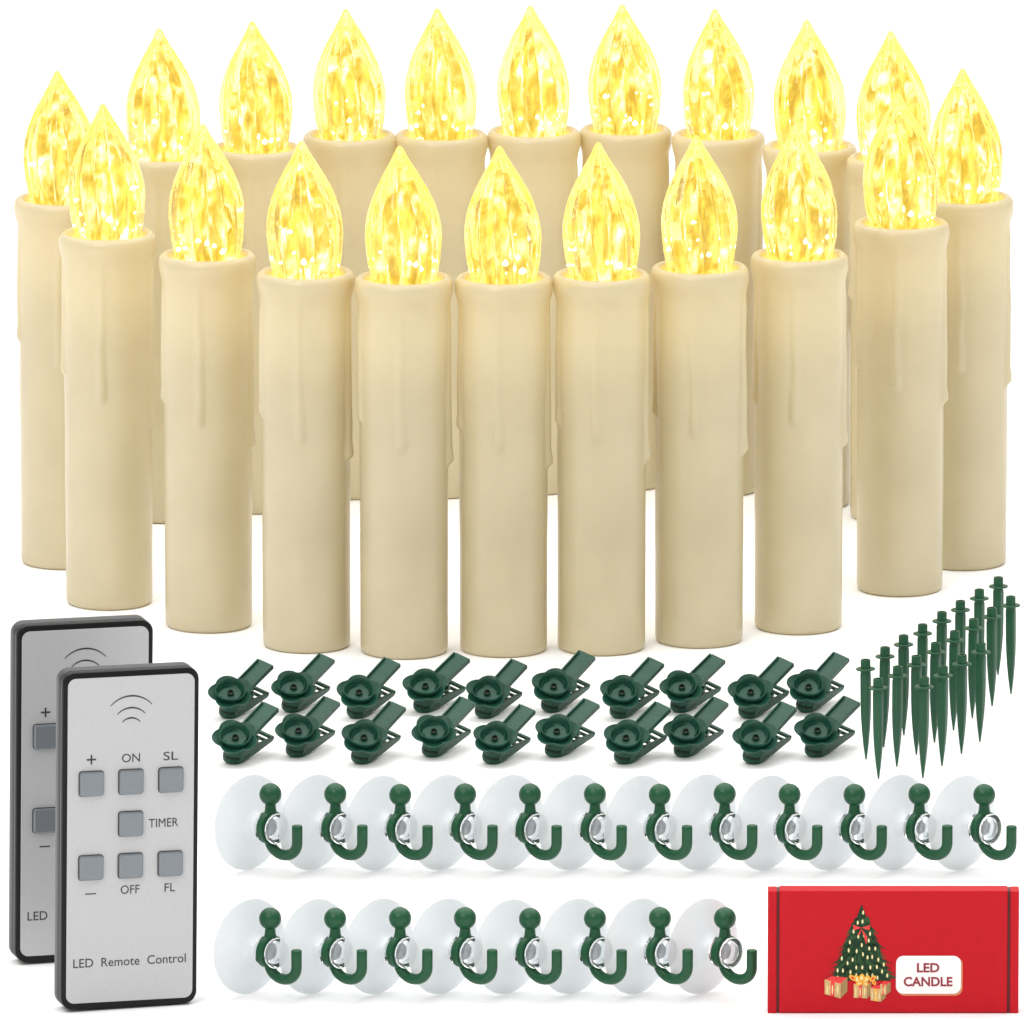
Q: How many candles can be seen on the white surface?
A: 20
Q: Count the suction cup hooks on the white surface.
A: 20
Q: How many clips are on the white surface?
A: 20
